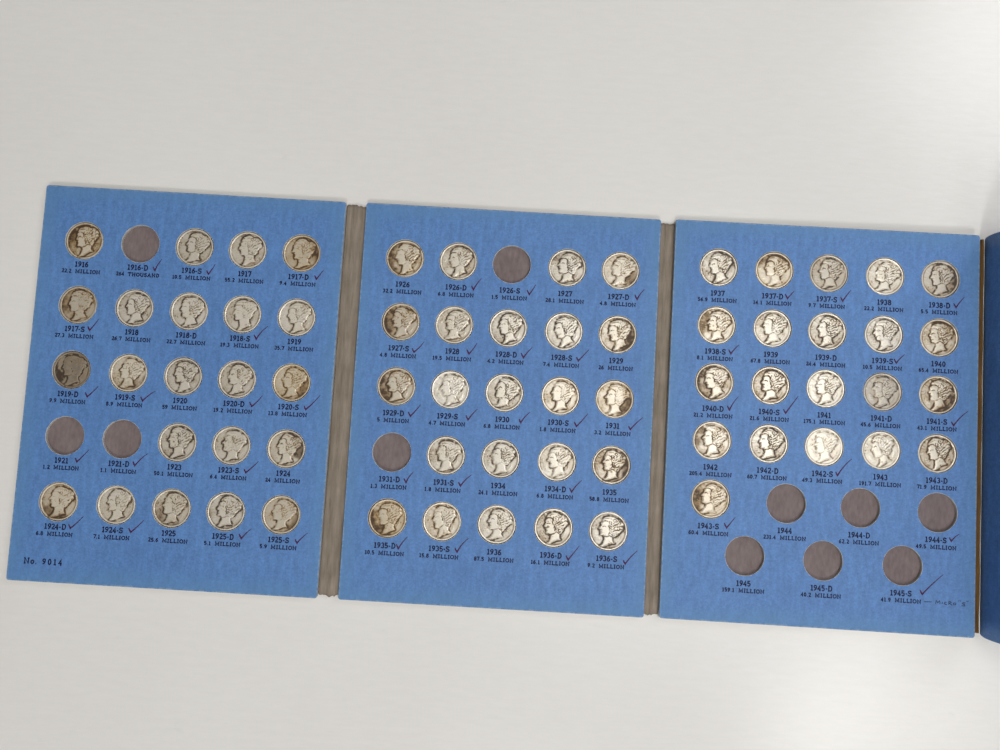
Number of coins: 66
